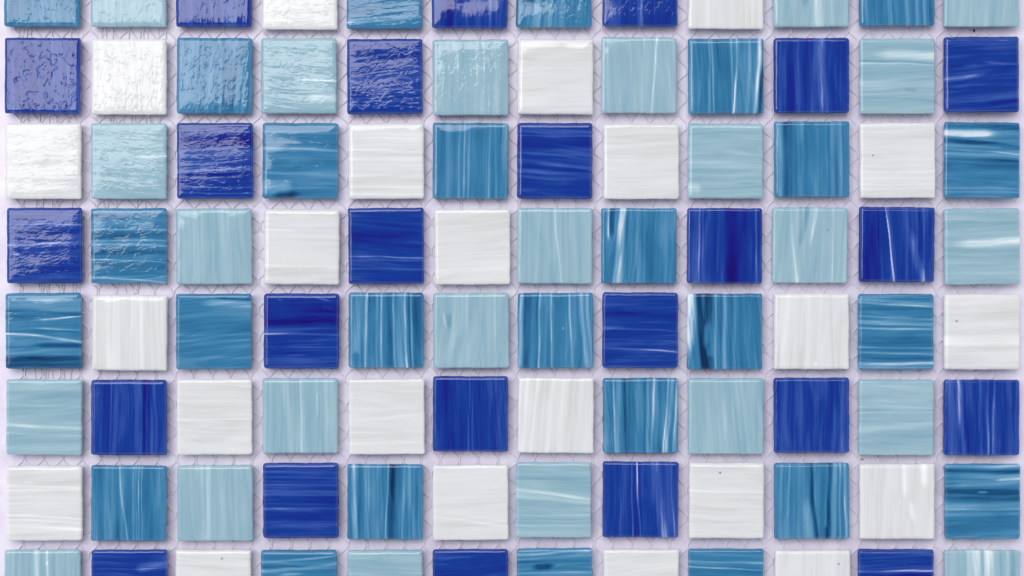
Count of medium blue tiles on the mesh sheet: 26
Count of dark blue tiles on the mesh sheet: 24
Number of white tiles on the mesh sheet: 23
